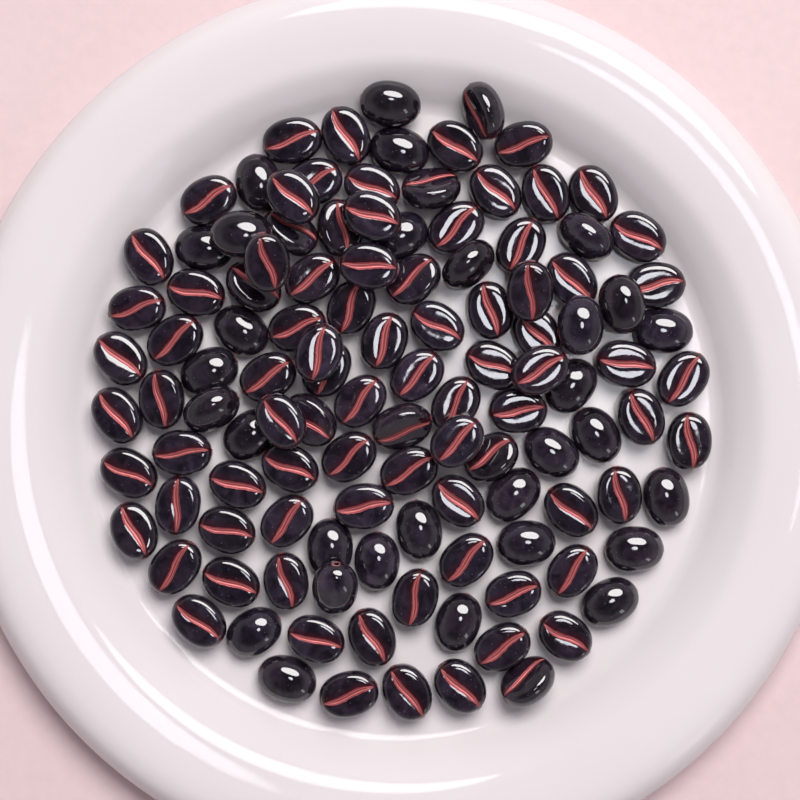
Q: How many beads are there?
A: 118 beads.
